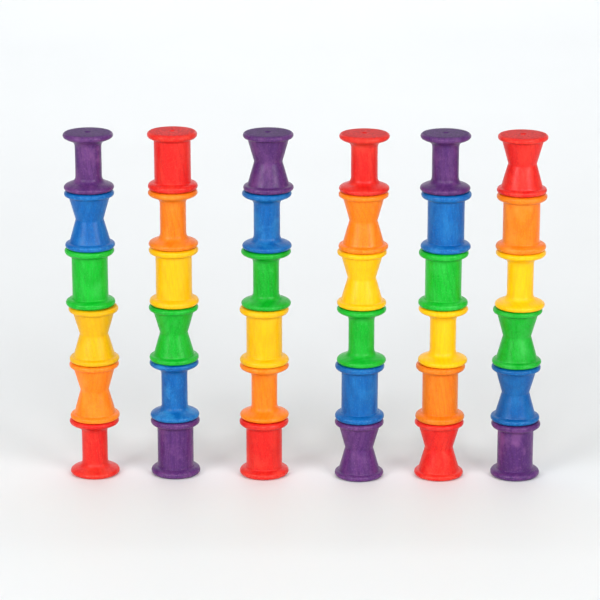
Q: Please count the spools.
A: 36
